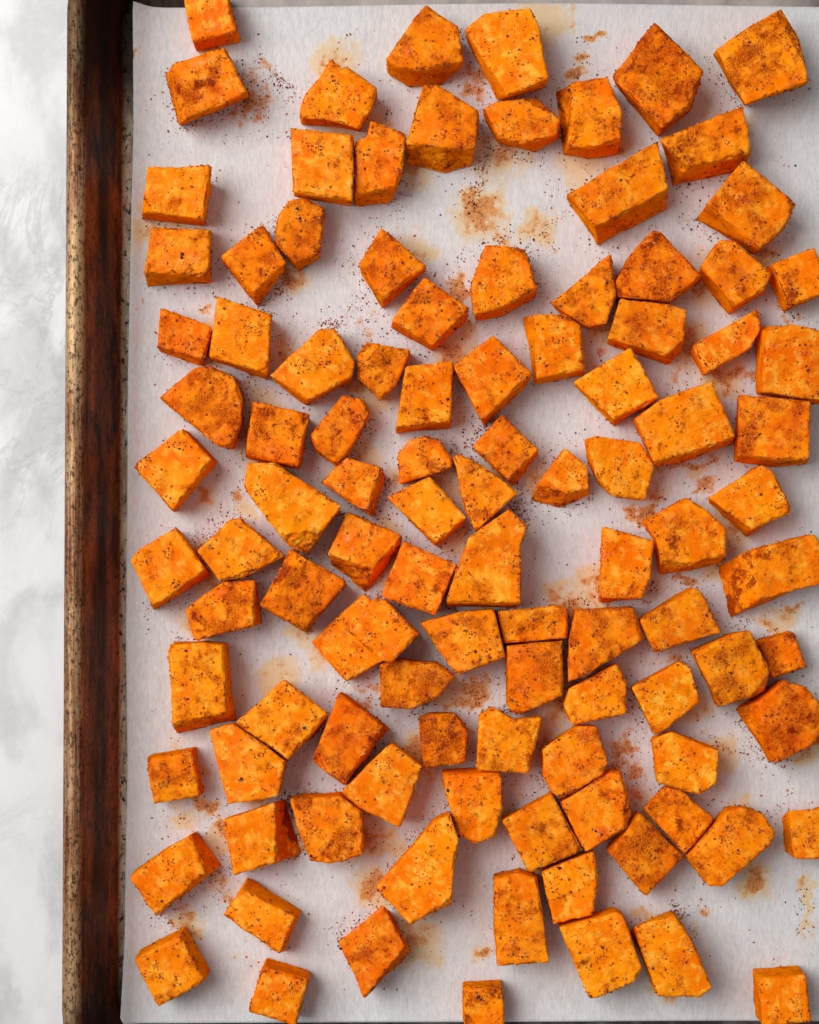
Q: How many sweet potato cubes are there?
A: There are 106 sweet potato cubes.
